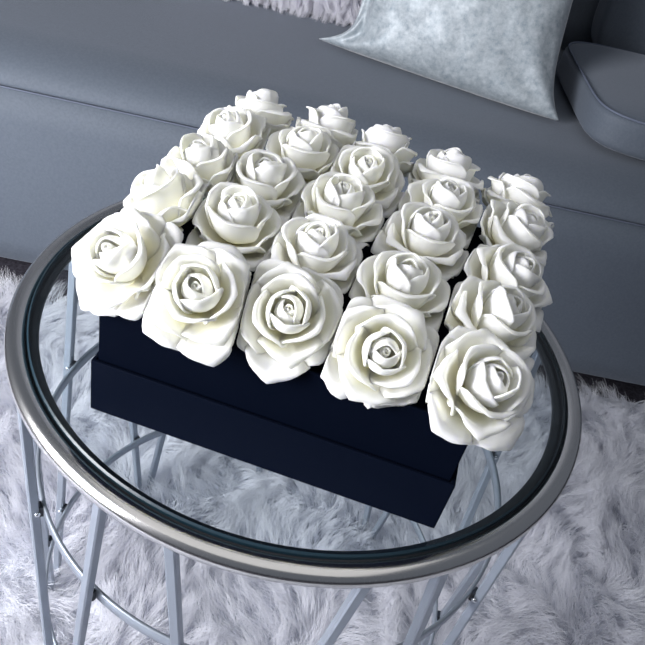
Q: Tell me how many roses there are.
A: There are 25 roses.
